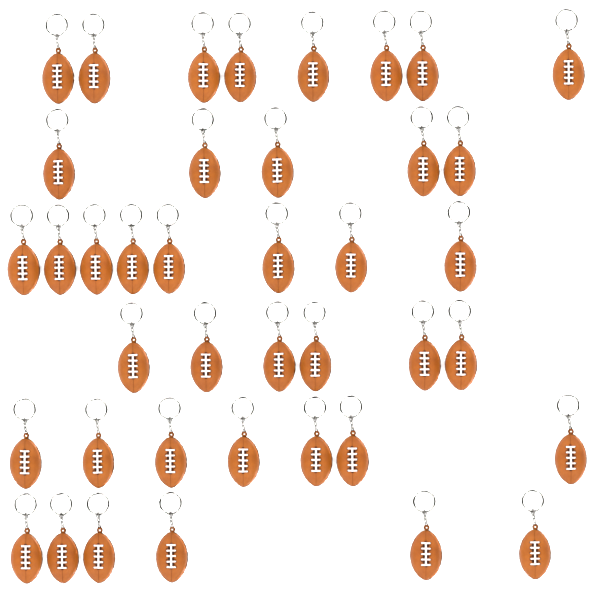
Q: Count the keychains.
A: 40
